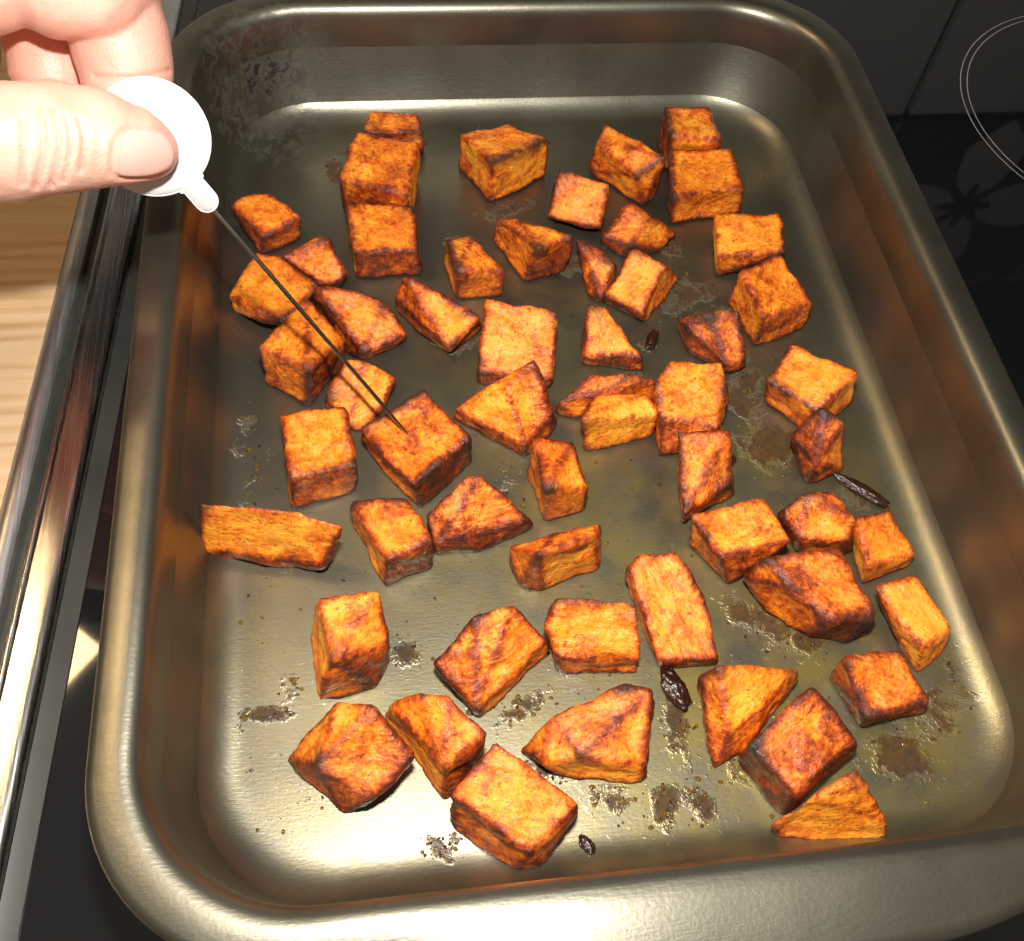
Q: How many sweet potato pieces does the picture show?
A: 56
